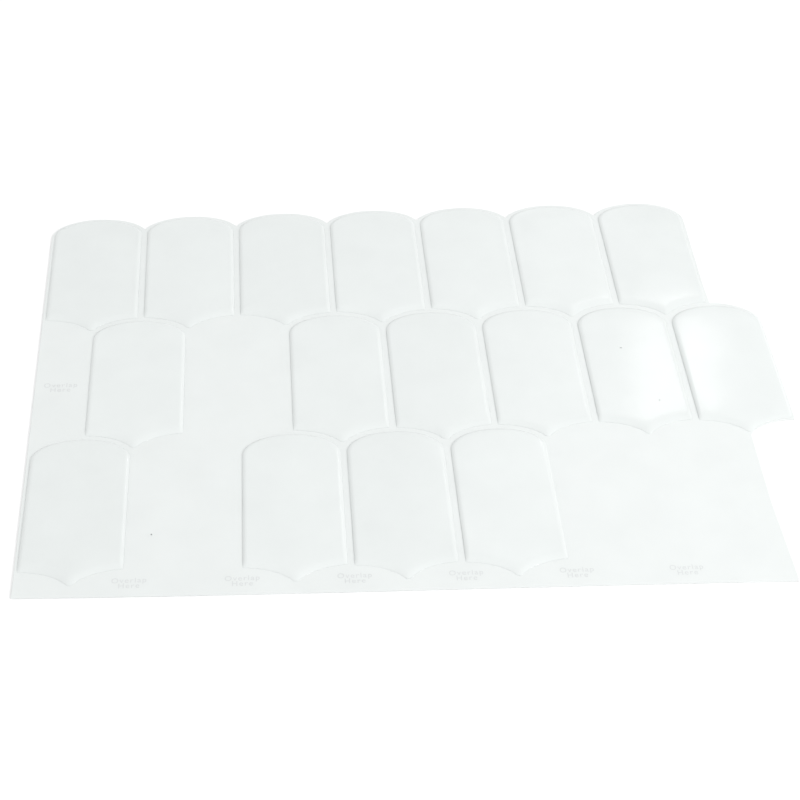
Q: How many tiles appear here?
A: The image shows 17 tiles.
